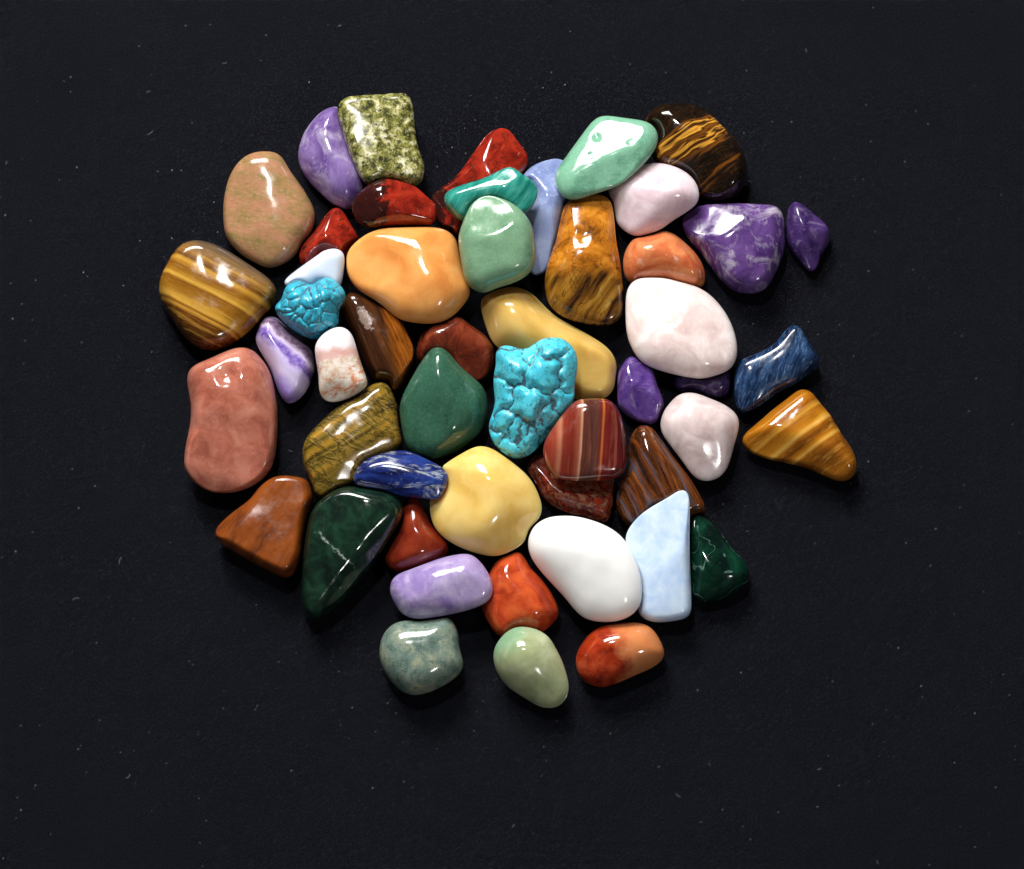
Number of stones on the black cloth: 51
